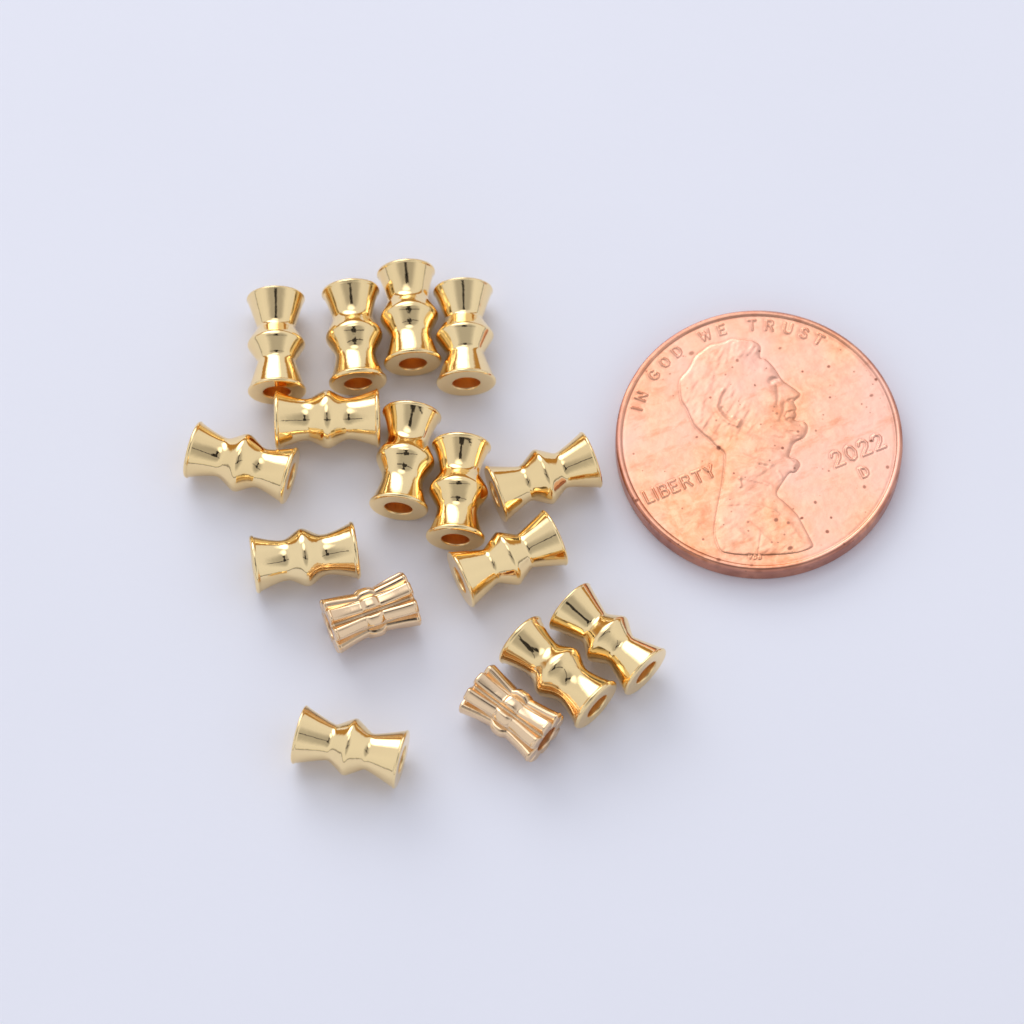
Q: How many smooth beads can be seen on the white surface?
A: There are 14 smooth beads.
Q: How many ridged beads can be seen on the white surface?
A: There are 2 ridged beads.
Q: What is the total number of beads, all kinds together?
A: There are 16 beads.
